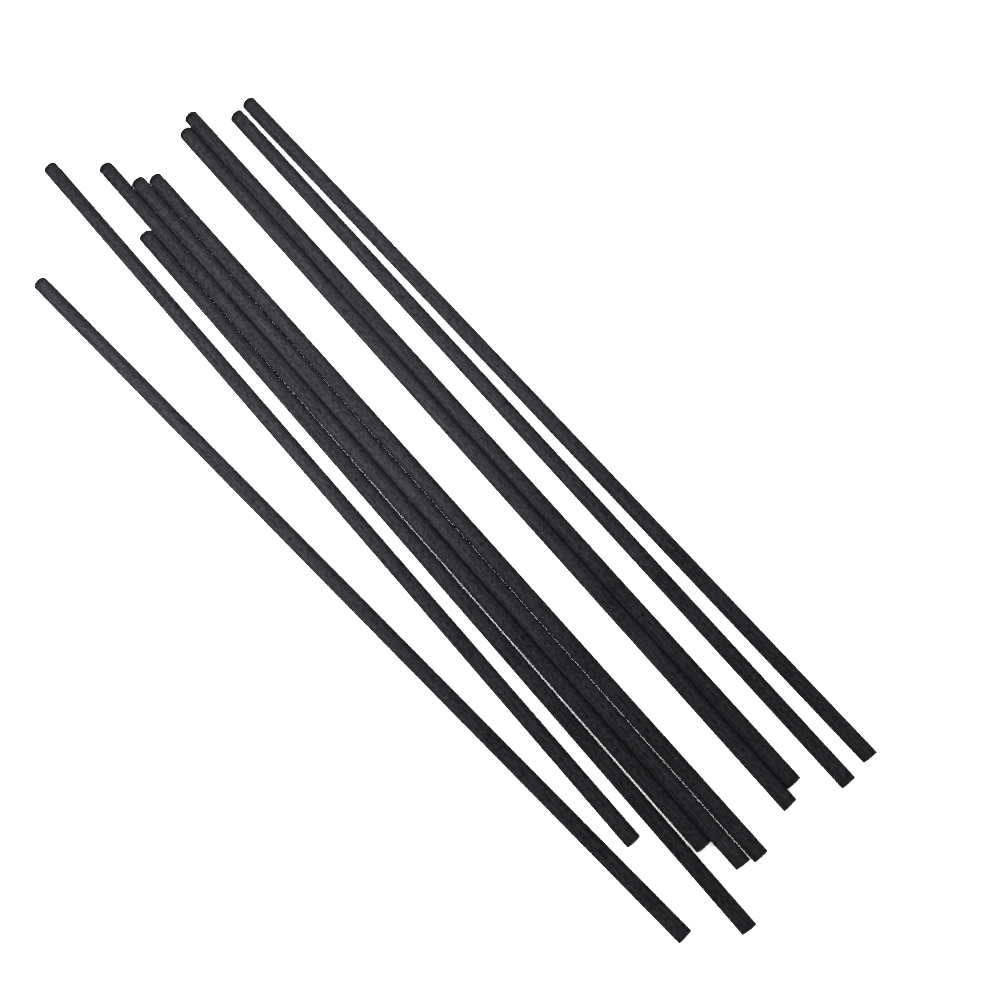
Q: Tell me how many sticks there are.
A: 10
